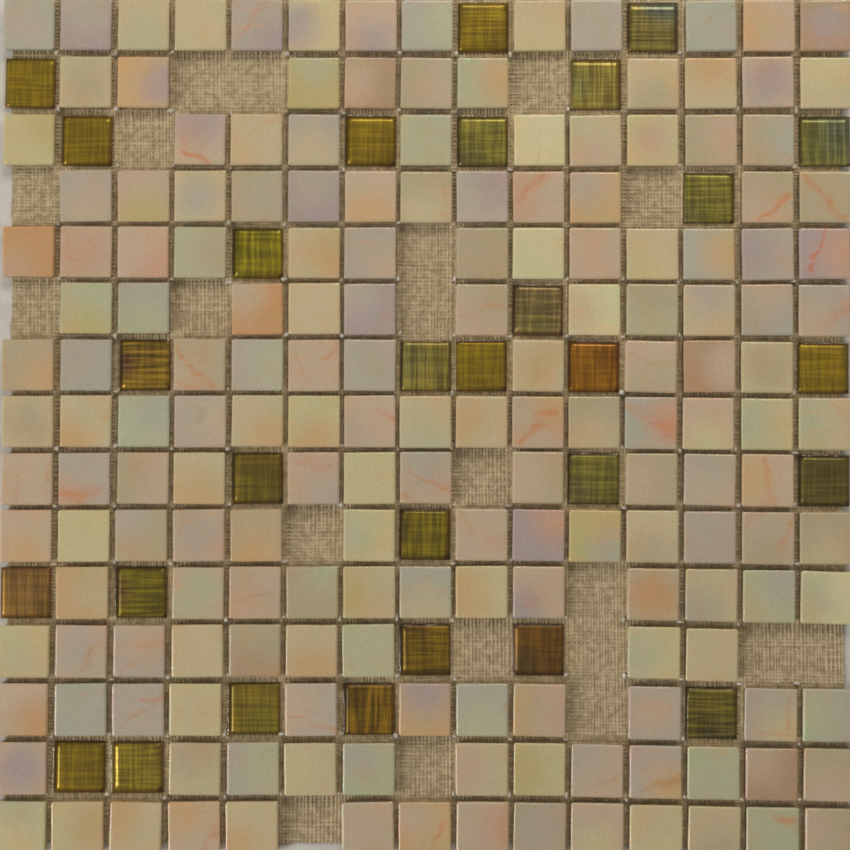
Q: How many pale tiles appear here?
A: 176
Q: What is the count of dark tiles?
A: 29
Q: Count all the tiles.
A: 205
